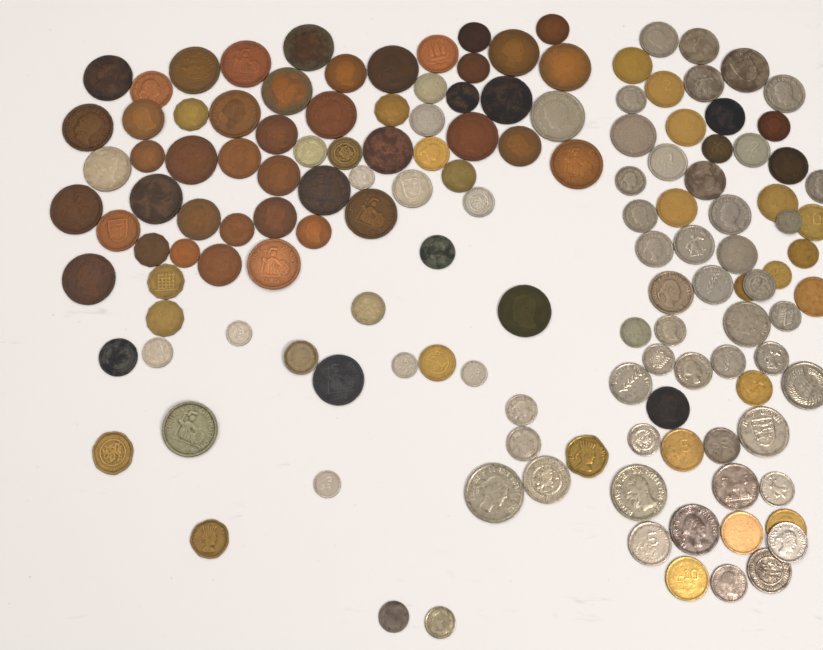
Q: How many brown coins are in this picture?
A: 44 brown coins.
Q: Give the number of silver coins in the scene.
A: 64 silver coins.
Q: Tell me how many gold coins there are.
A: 26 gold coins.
